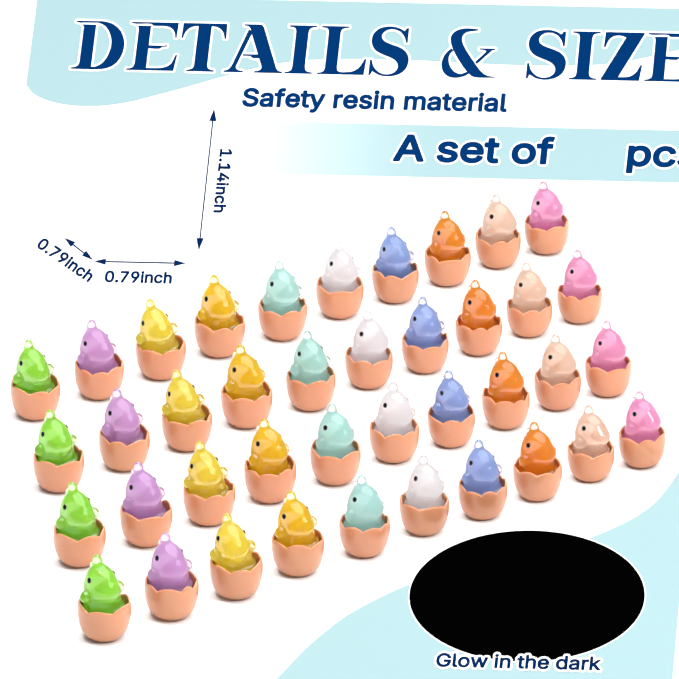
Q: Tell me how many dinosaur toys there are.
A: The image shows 40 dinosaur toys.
